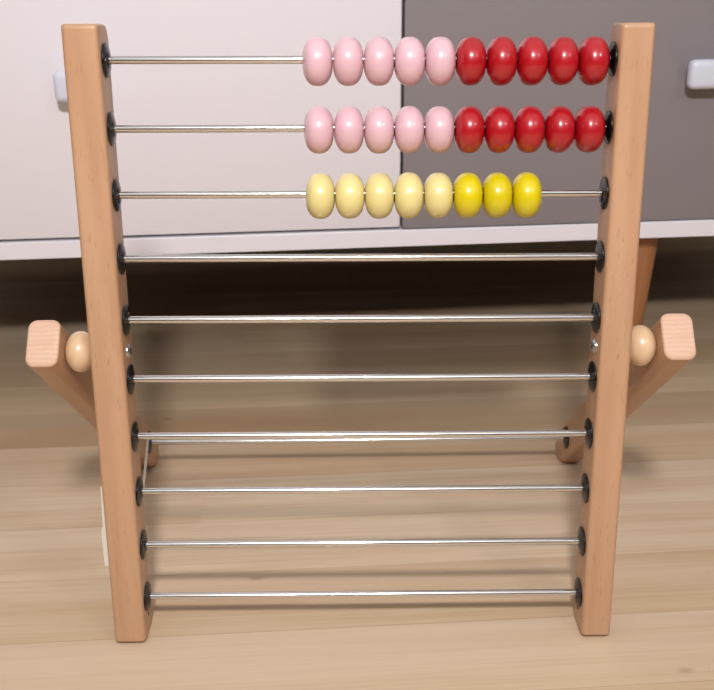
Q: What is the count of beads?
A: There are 28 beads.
